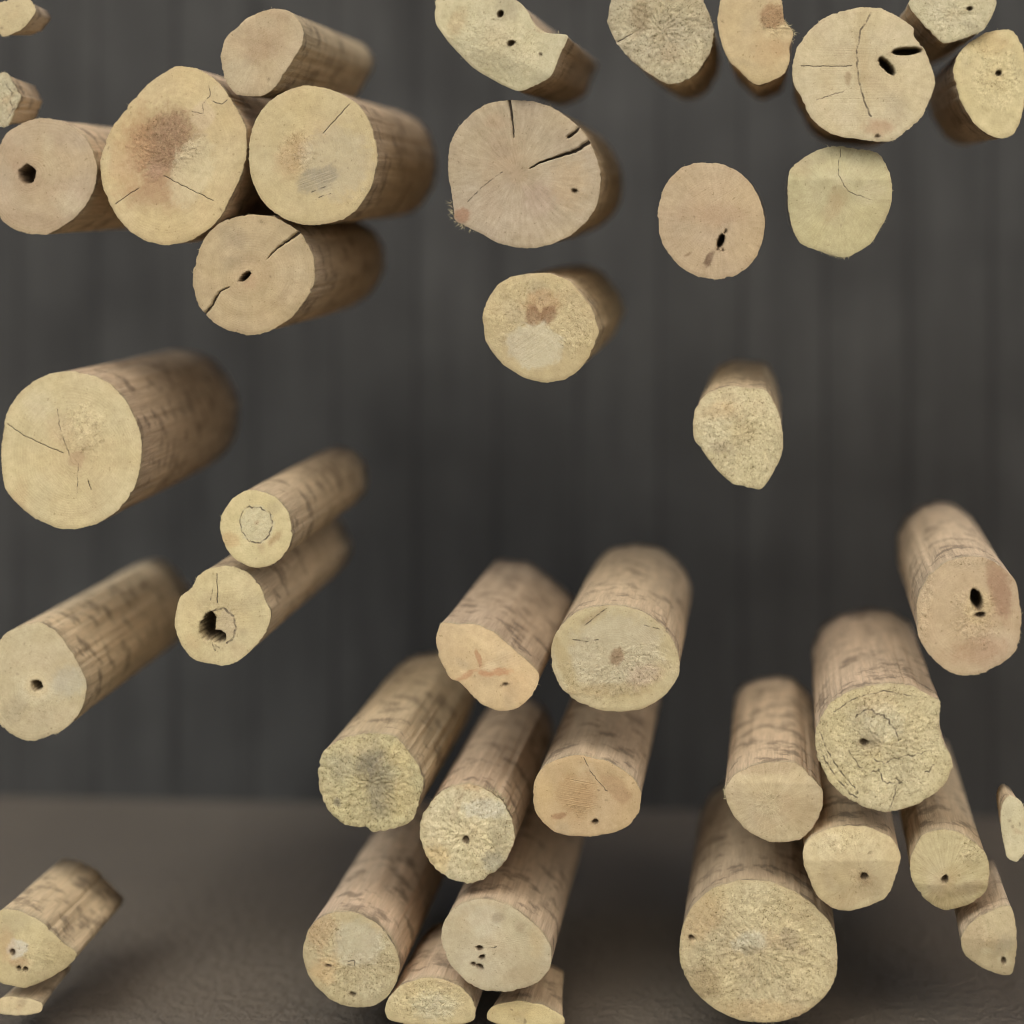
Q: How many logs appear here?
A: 41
